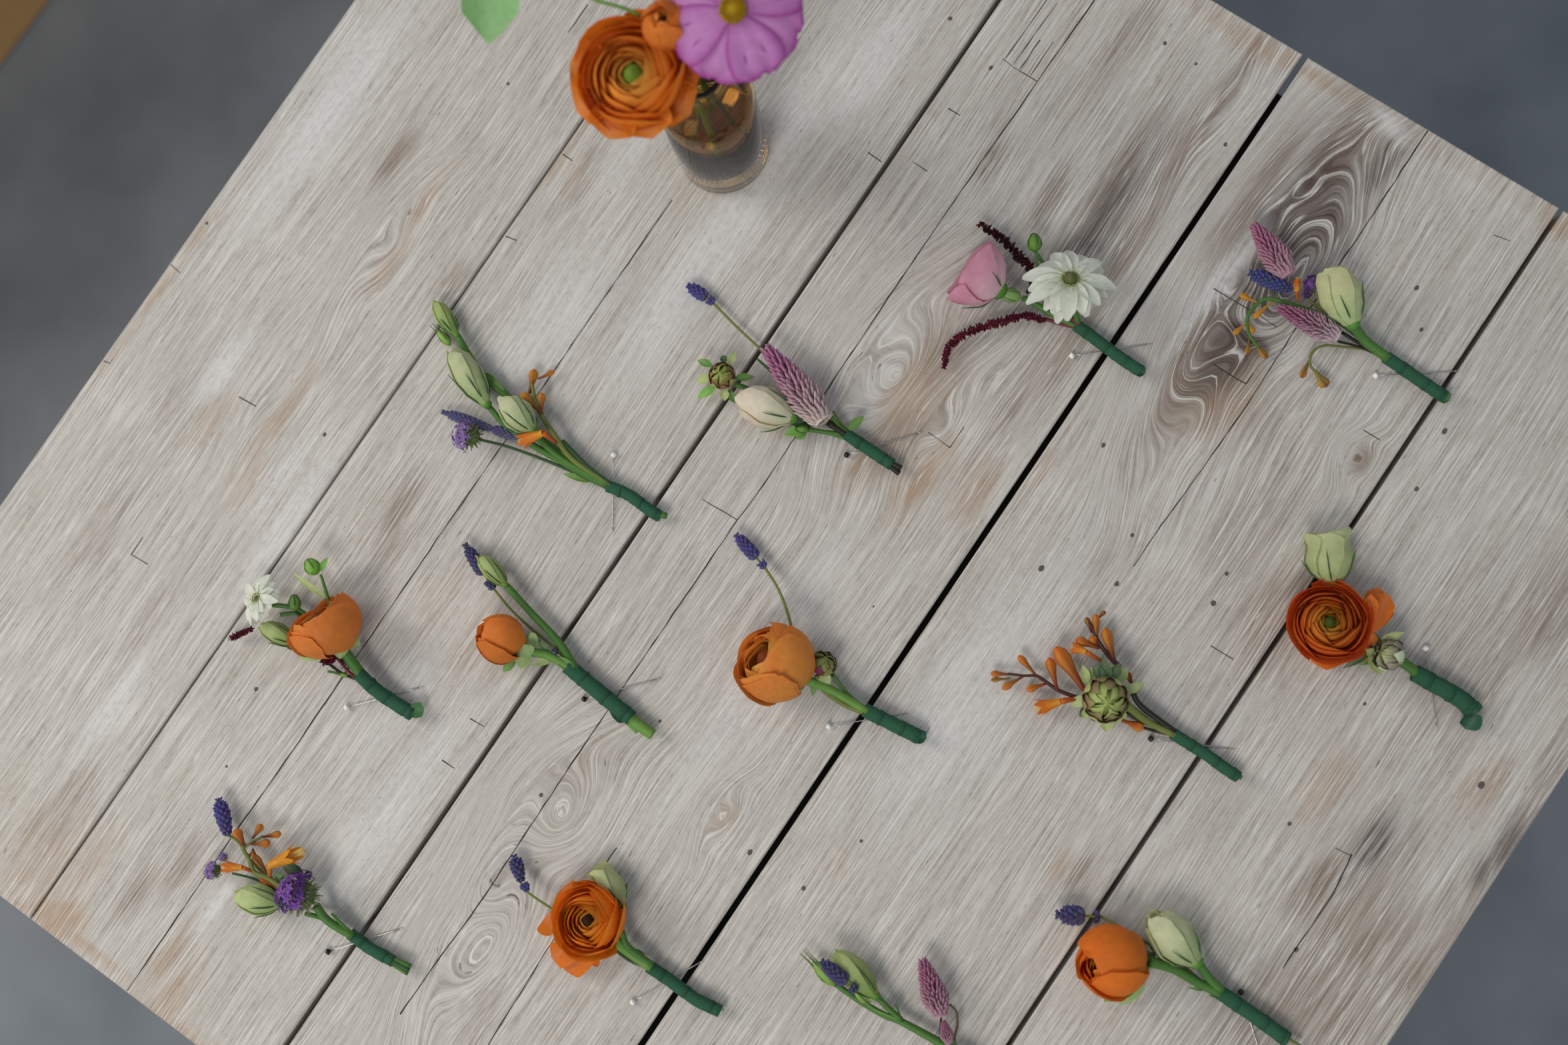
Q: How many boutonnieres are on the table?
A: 13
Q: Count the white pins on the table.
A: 7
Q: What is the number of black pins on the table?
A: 5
